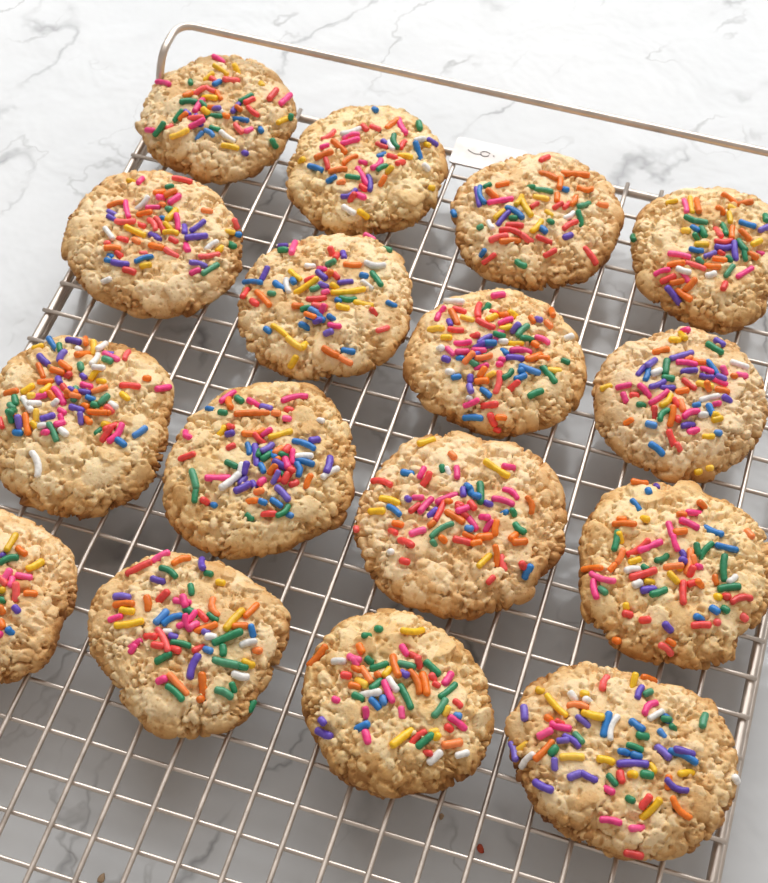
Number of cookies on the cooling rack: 16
